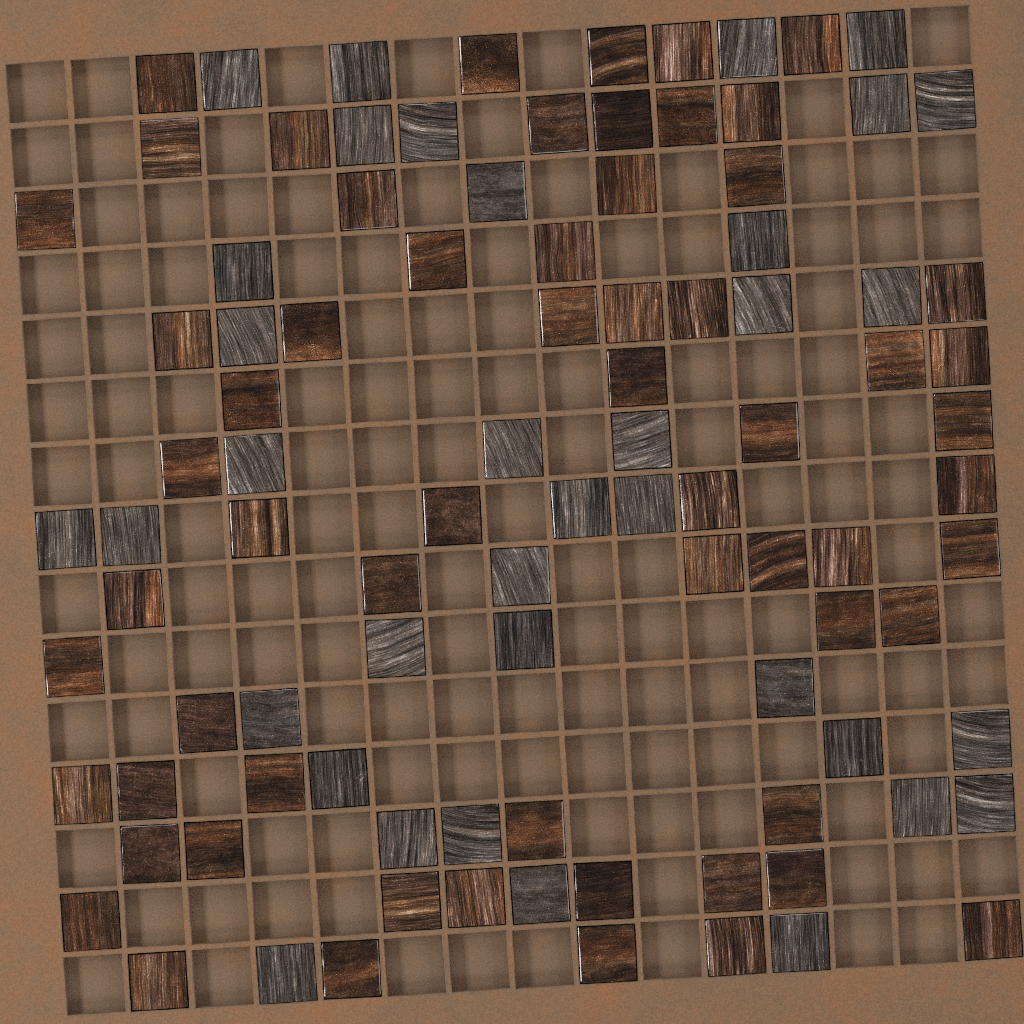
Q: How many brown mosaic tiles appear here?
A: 62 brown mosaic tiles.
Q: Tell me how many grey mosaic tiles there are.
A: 36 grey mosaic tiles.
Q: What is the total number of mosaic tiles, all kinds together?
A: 98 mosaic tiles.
